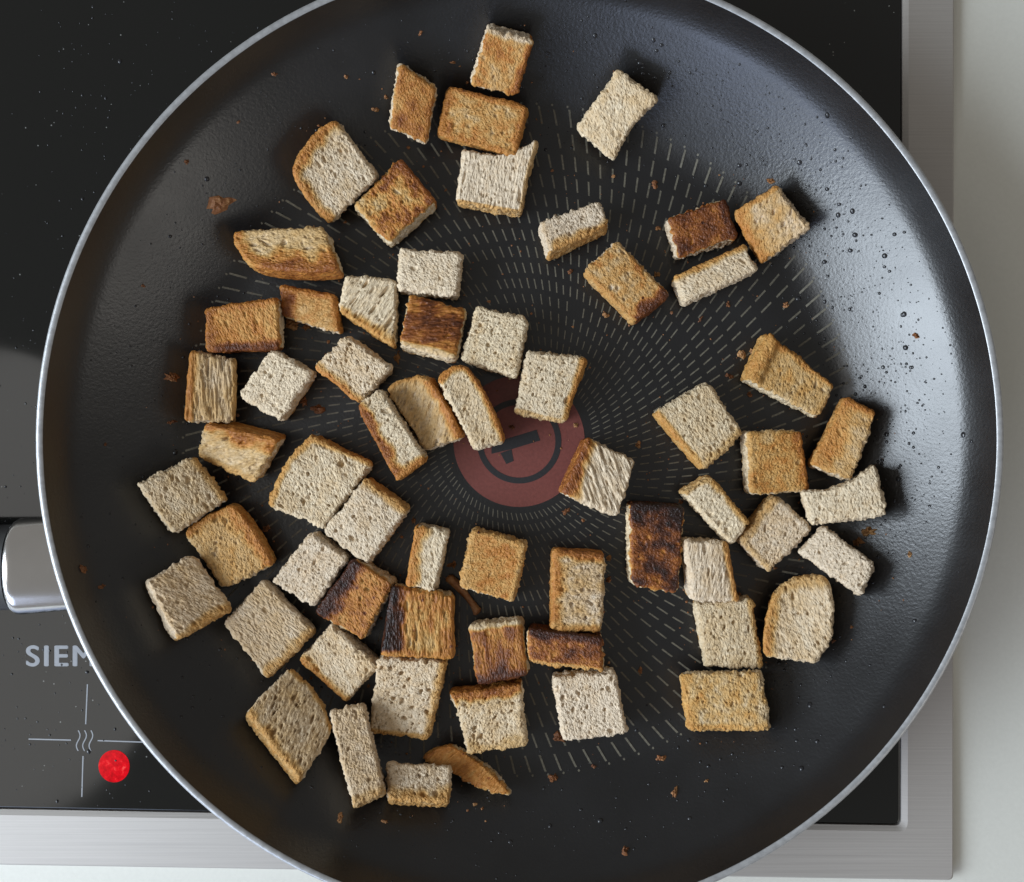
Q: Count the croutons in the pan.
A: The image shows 63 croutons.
